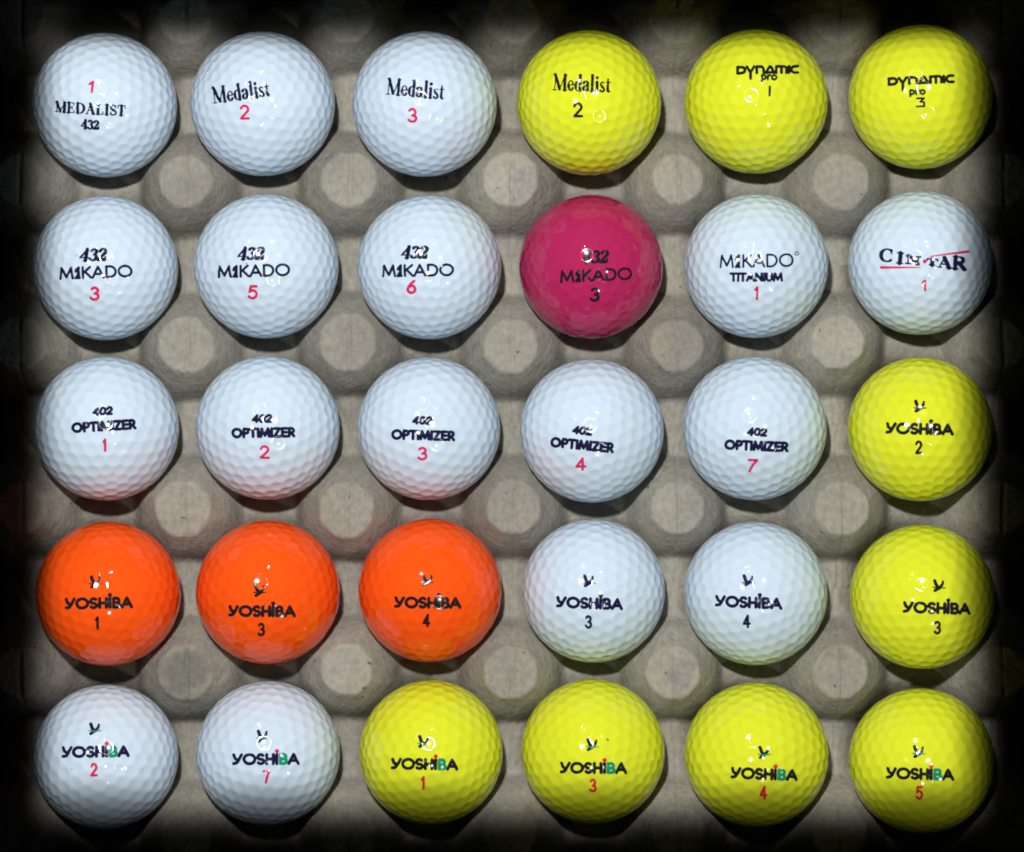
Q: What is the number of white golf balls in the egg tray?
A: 17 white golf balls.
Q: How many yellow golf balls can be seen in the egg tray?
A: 9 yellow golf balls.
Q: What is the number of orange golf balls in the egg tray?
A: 3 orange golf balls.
